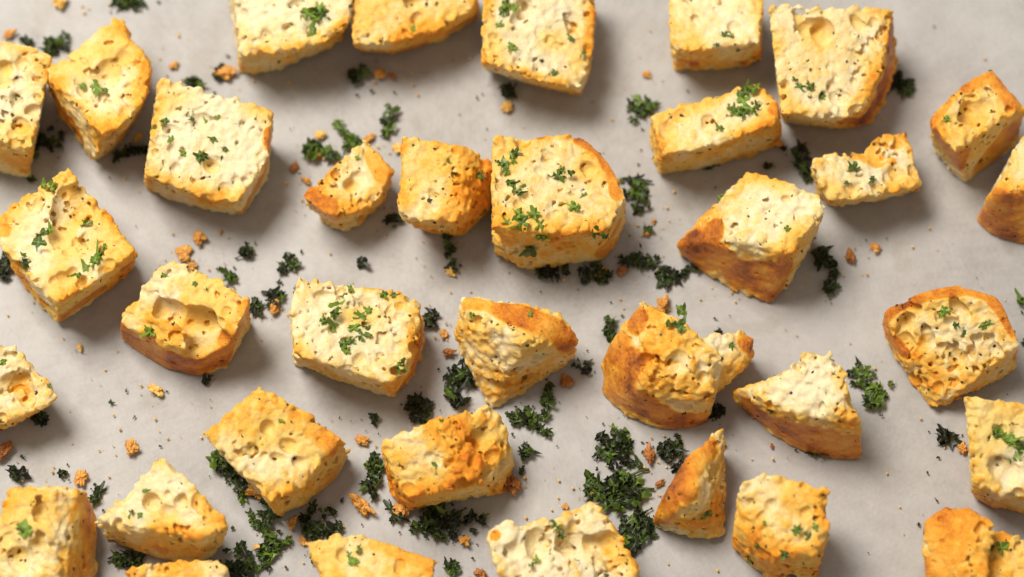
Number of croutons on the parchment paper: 35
